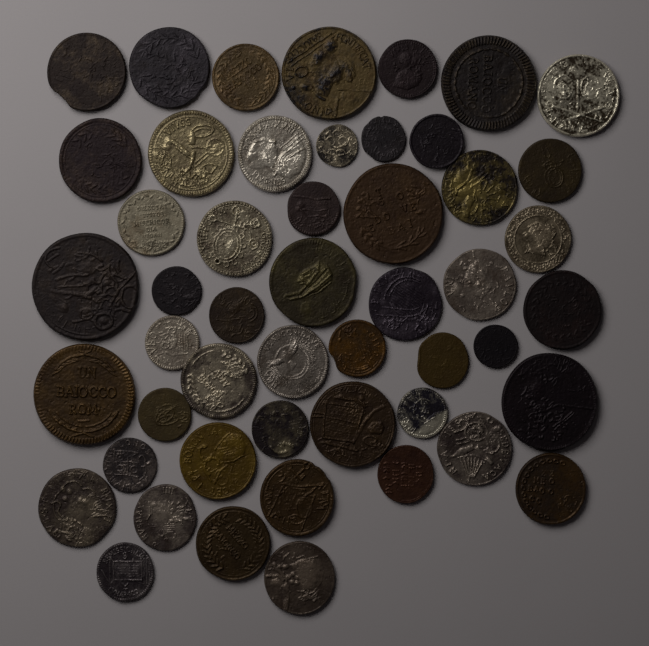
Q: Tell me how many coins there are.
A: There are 50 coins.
